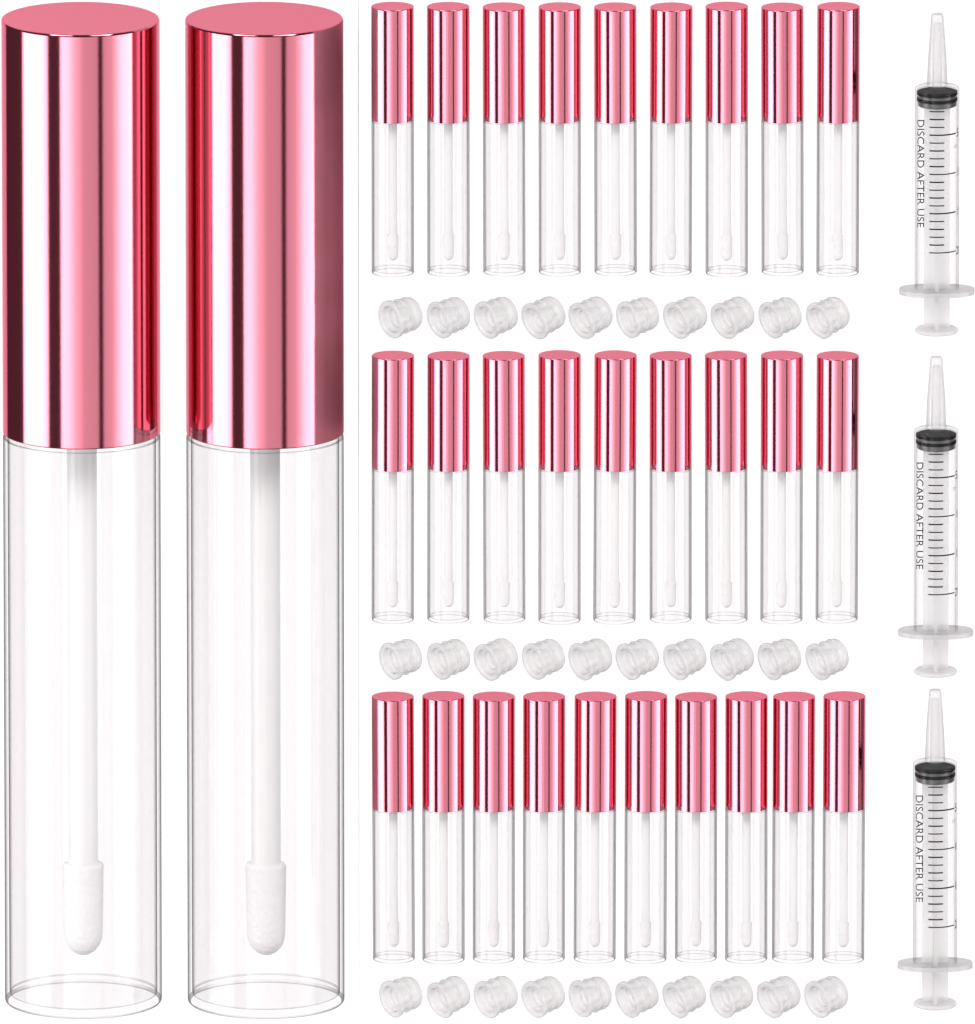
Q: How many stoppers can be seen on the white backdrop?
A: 30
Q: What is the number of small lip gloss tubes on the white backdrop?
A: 28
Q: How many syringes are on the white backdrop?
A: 3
